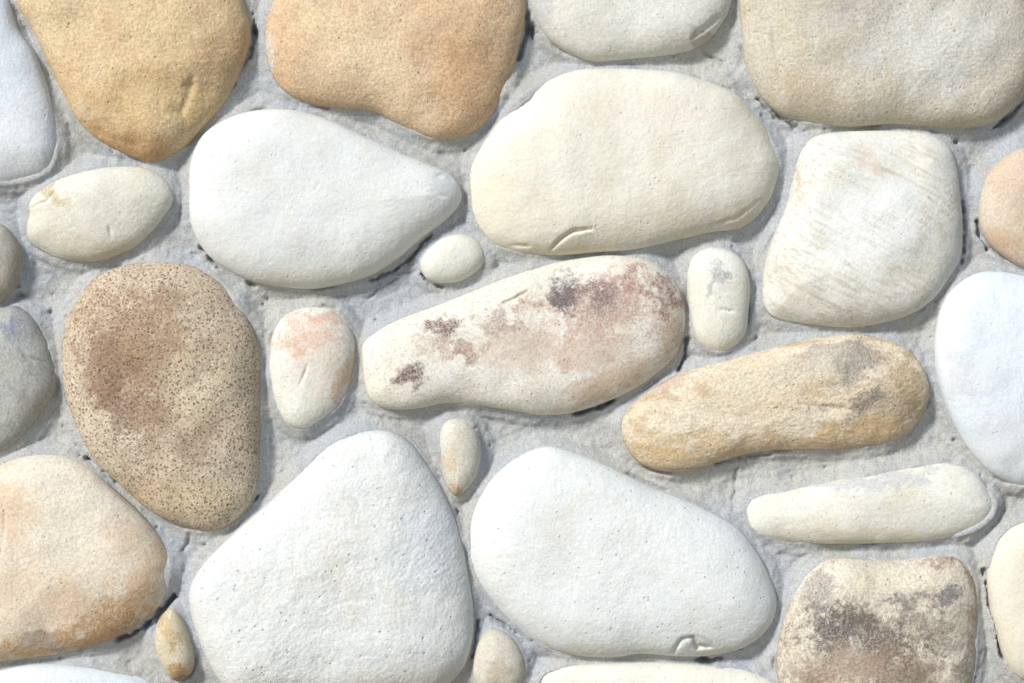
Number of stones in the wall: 30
